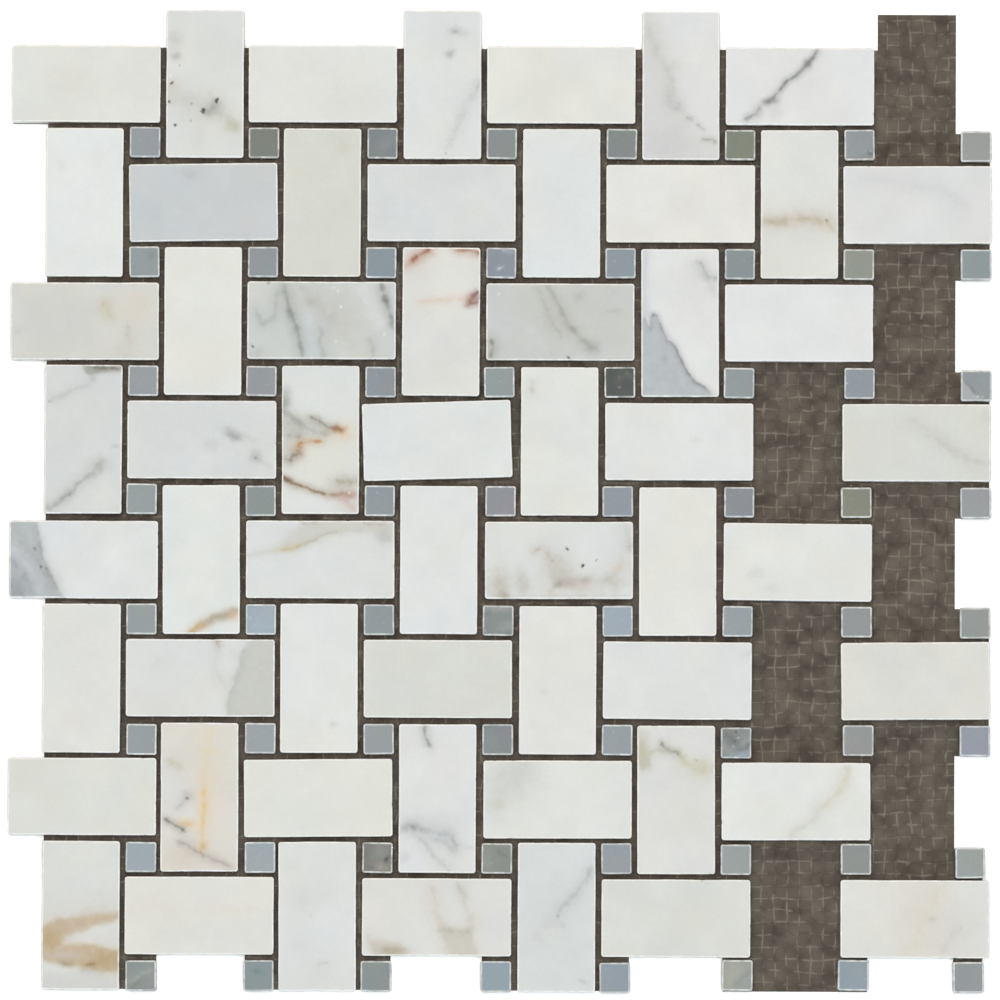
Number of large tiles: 57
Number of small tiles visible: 64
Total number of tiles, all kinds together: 121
